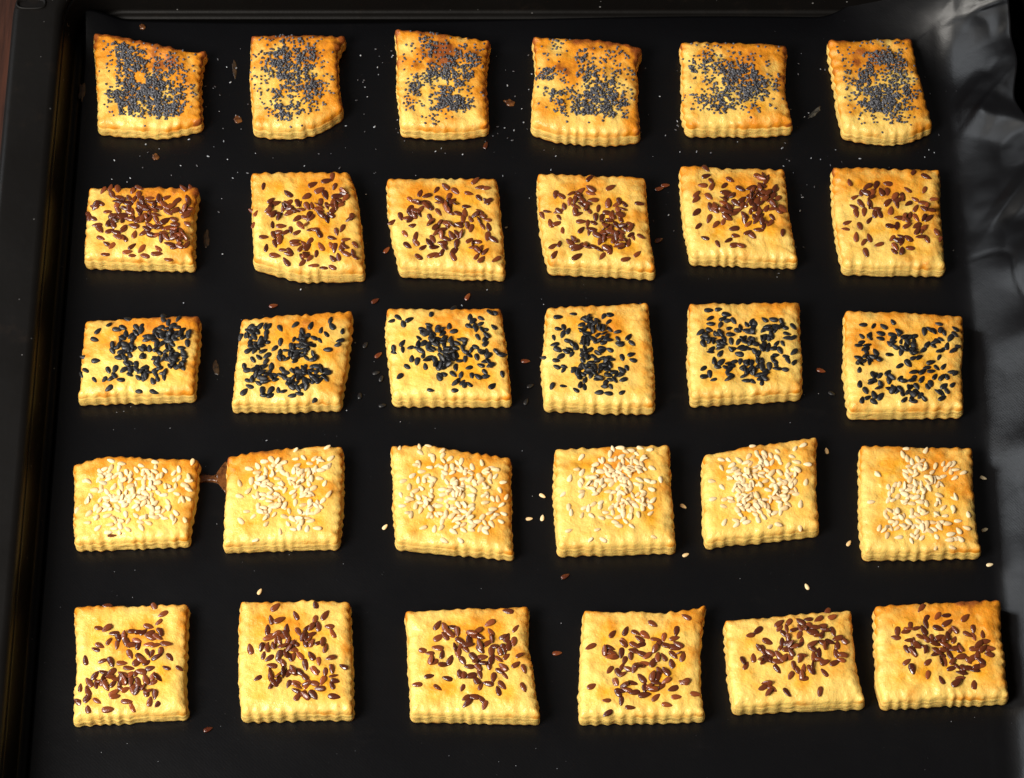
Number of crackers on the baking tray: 30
